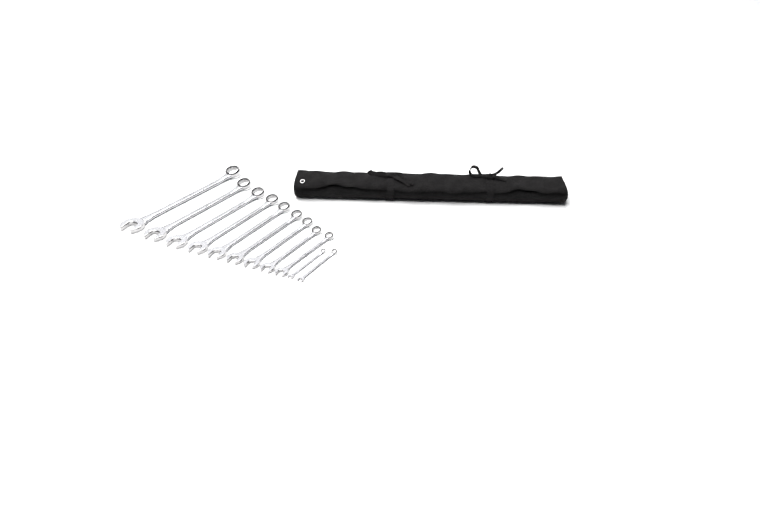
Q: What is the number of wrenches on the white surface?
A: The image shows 11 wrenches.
